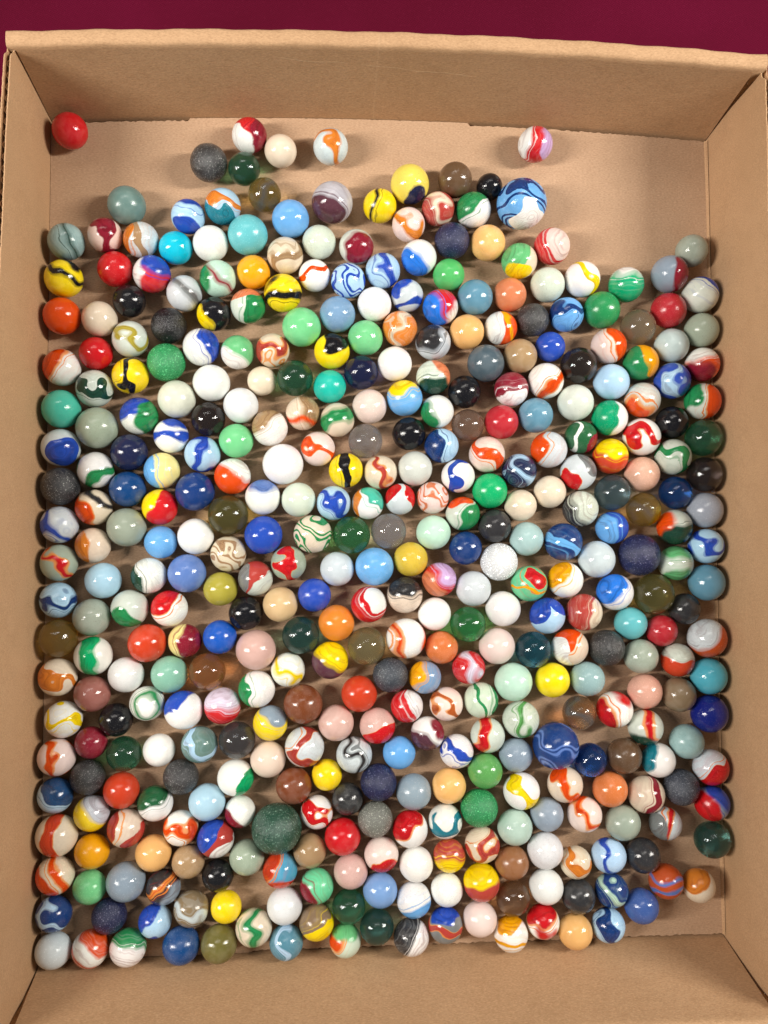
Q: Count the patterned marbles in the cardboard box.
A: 200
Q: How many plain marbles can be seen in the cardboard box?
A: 200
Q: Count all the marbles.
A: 400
